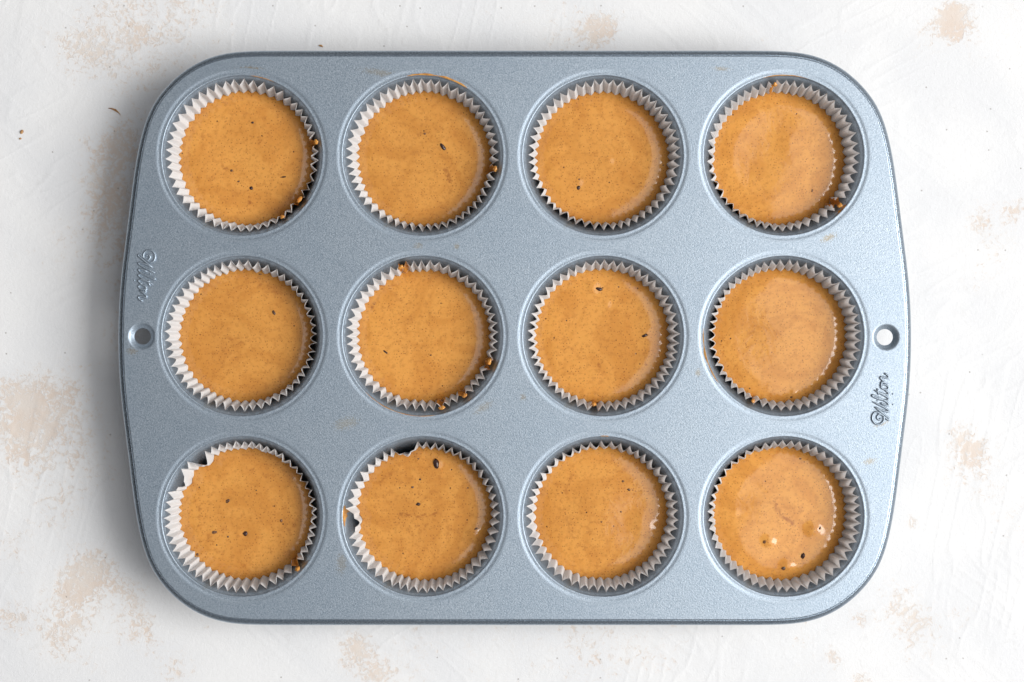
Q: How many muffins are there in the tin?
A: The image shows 12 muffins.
